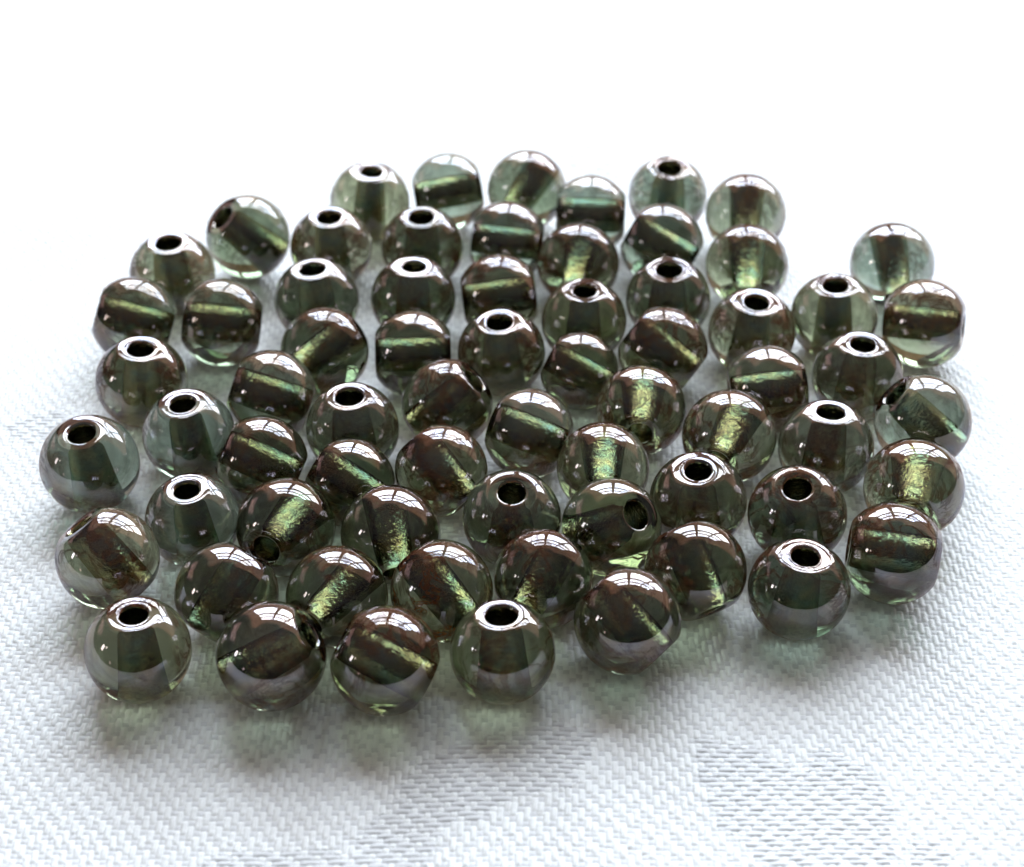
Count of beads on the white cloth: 68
